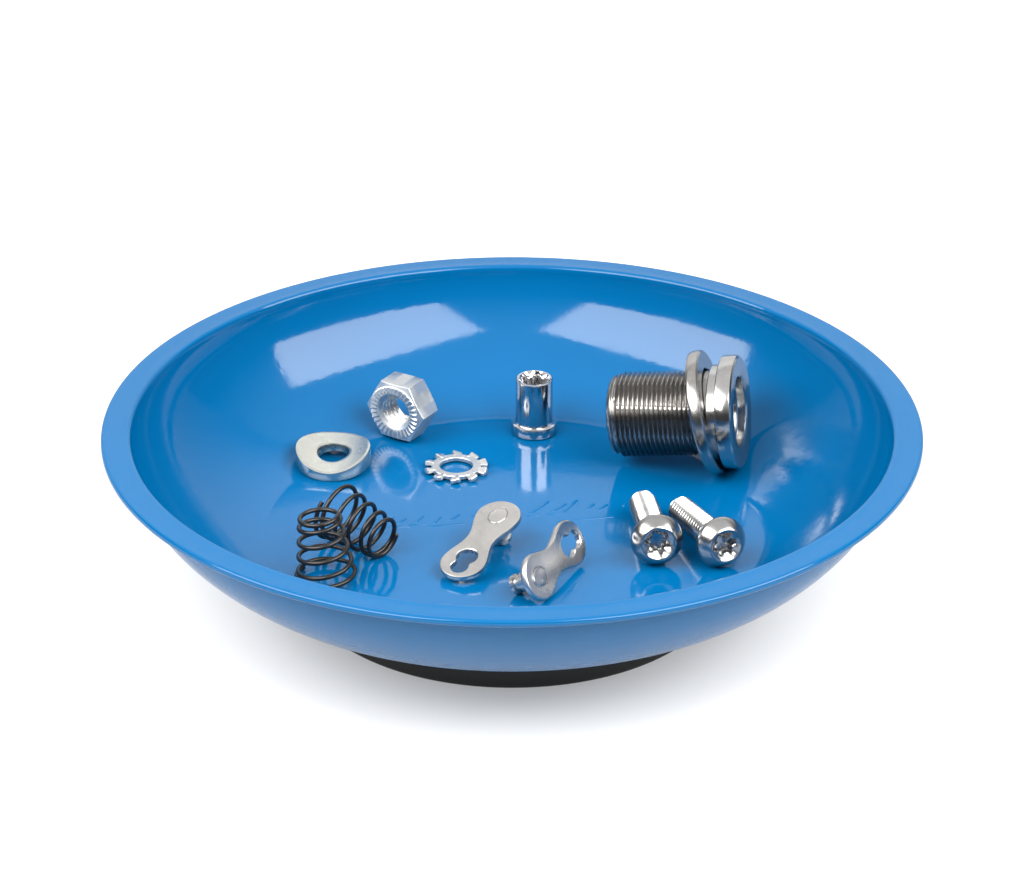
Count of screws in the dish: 2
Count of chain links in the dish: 2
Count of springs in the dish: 2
